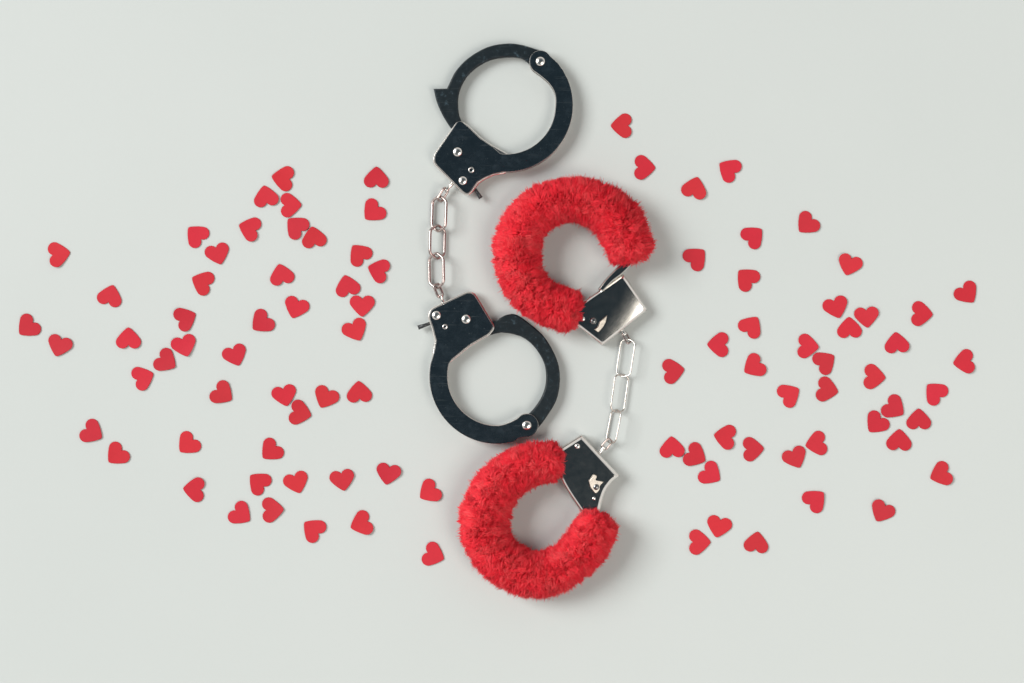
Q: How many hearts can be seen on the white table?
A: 92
